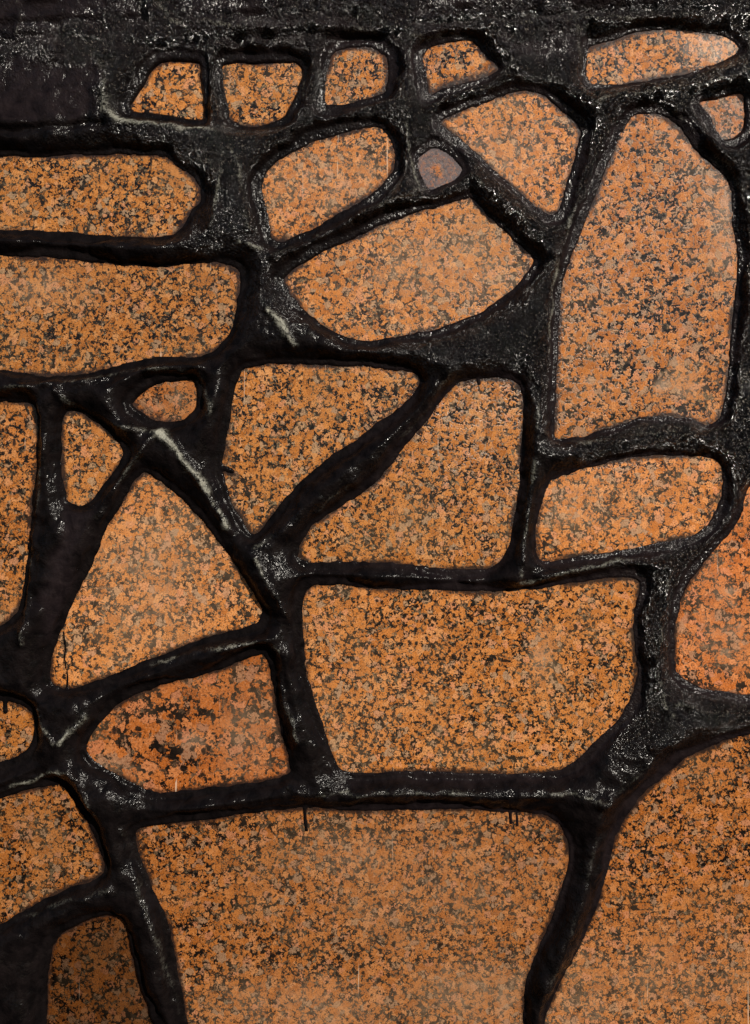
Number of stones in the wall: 28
